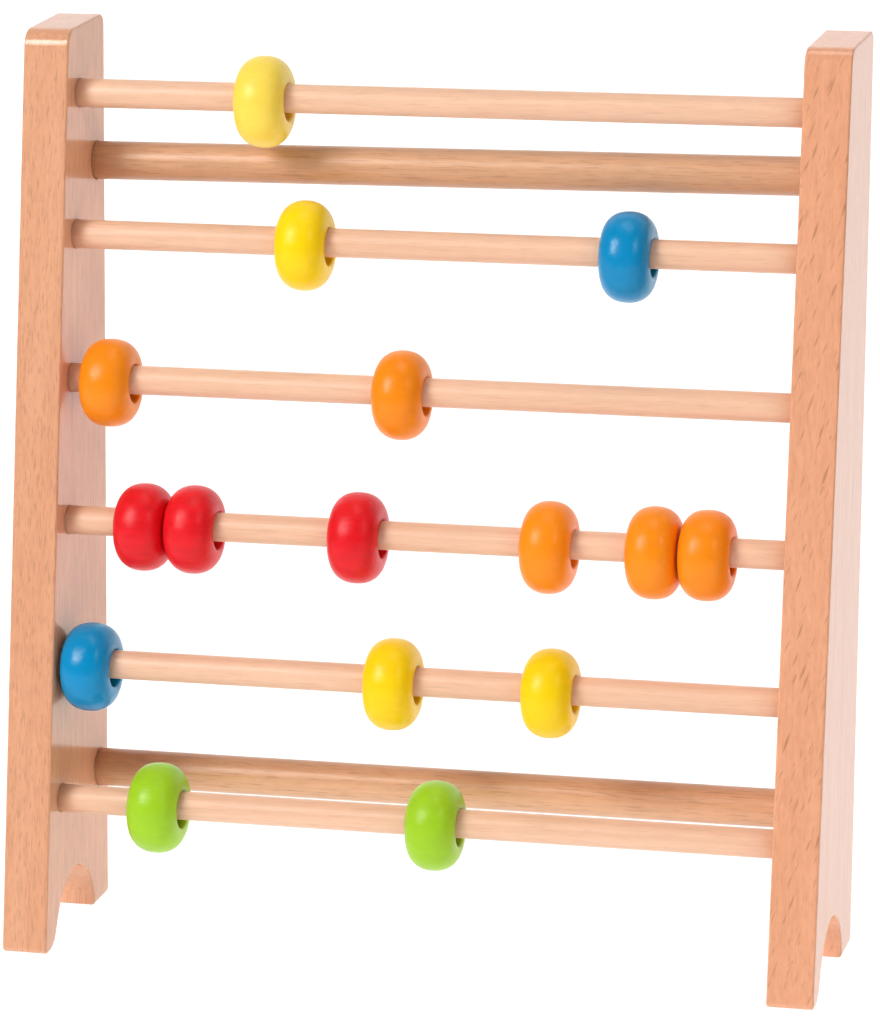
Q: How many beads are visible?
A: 16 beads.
